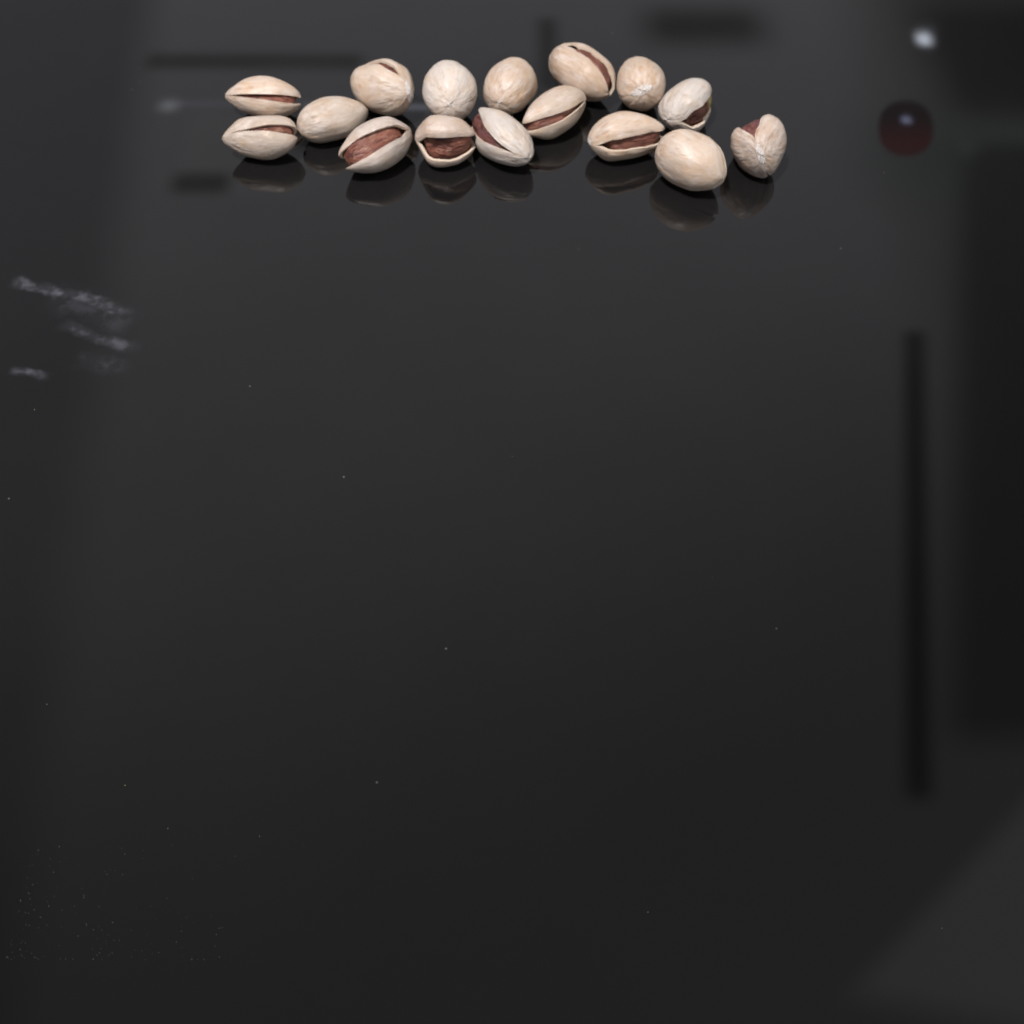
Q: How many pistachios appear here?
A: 16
